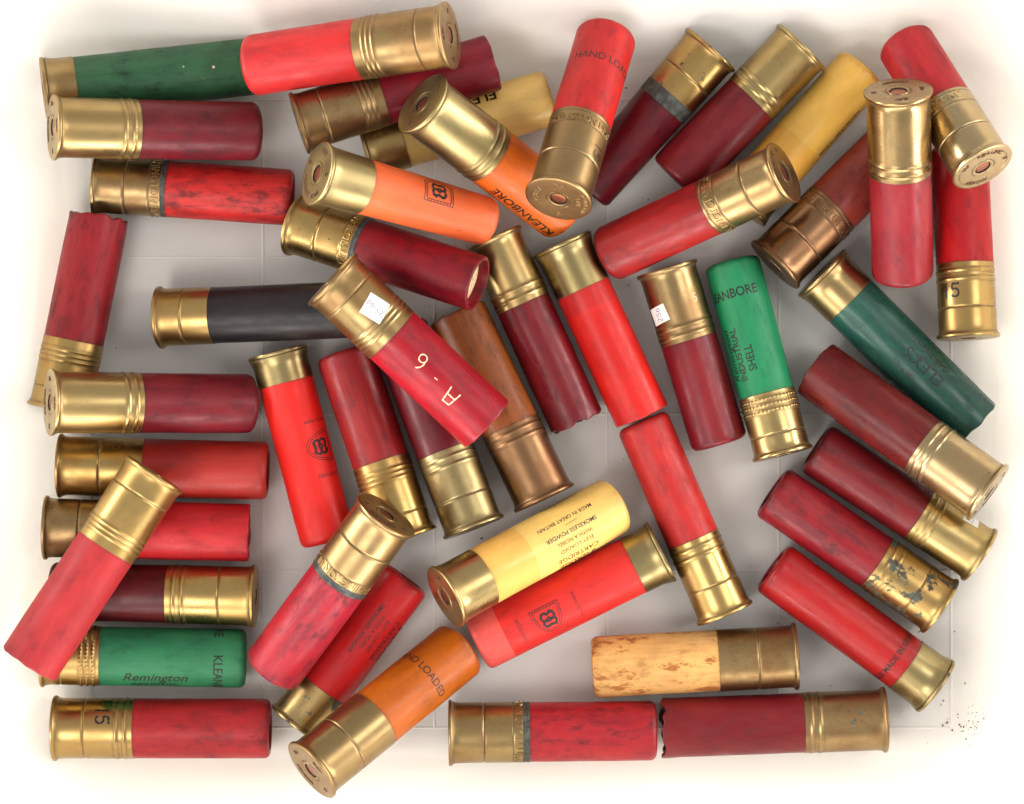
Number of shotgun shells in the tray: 50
